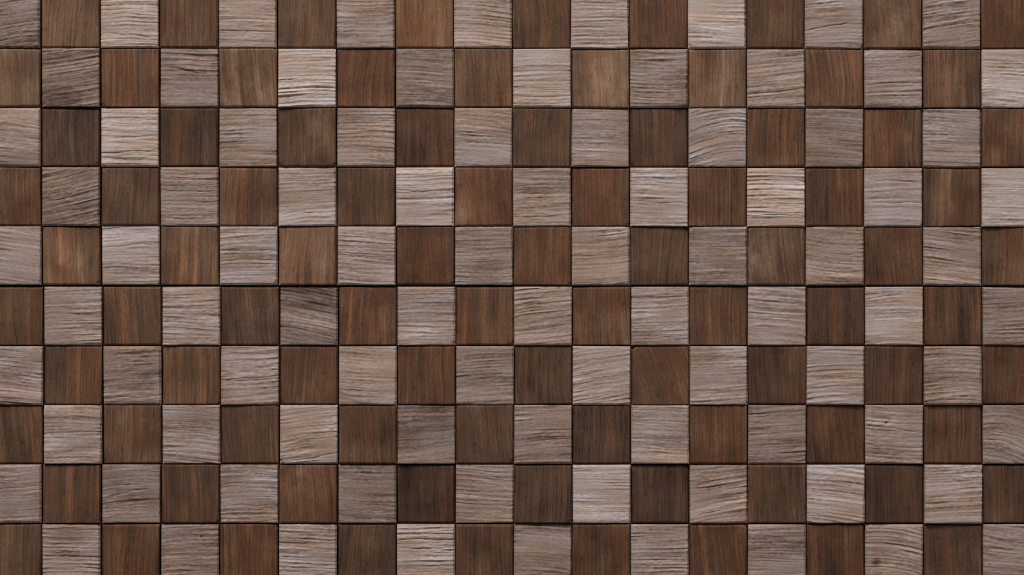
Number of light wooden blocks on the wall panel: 90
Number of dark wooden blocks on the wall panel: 90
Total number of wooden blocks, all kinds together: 180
